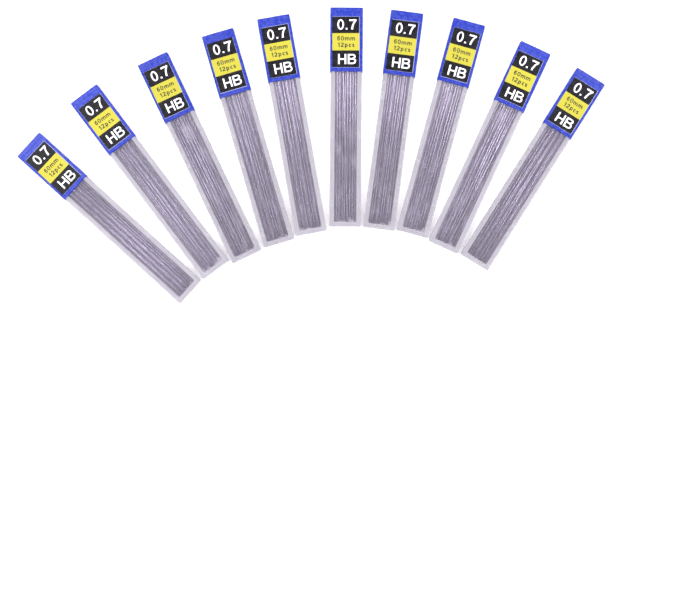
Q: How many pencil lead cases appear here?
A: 10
